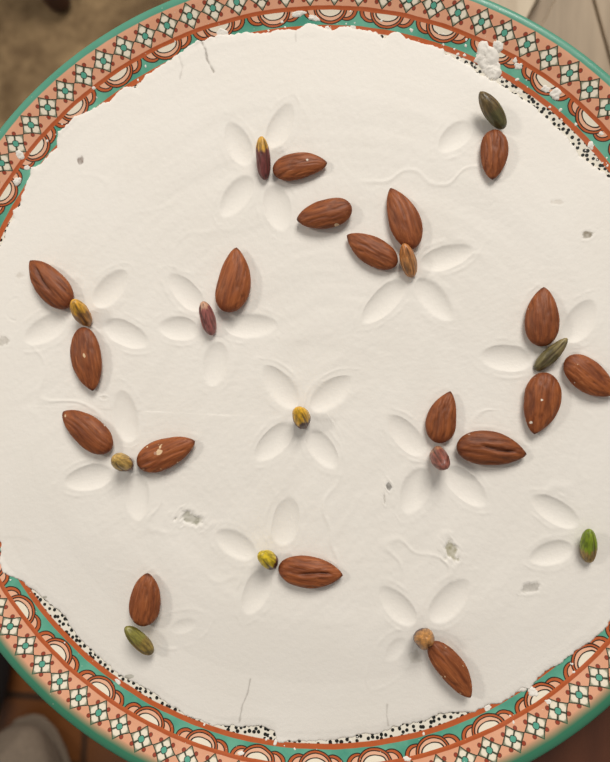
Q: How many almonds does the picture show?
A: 18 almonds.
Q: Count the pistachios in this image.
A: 13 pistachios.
